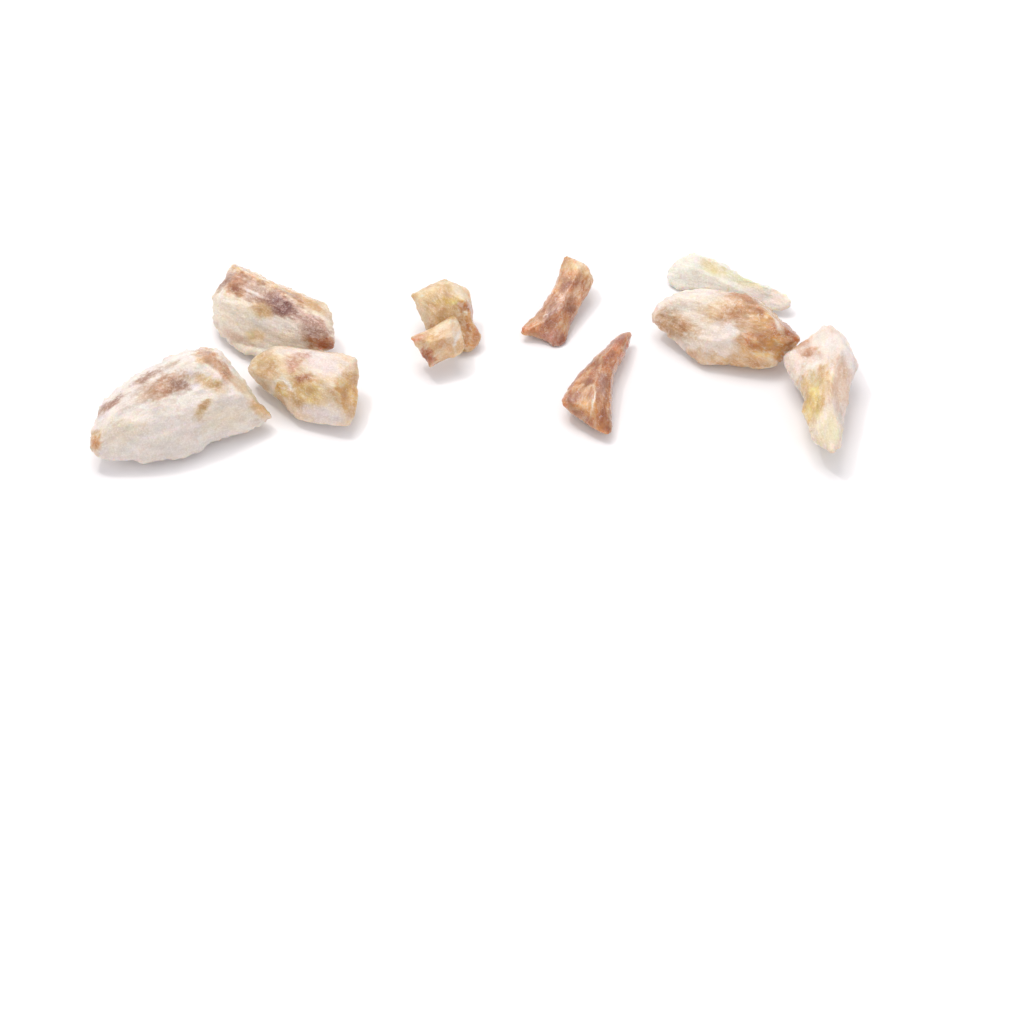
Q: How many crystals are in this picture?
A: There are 10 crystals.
